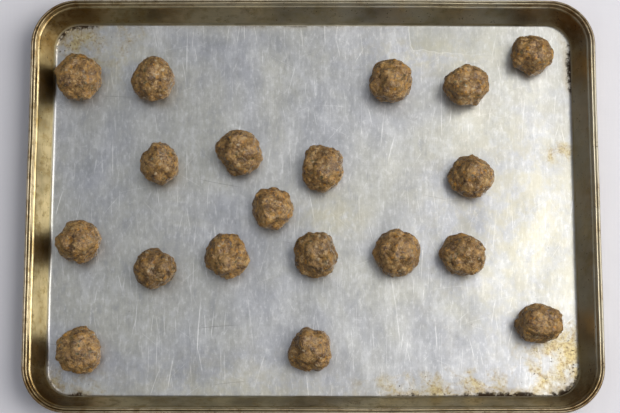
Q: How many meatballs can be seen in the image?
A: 19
